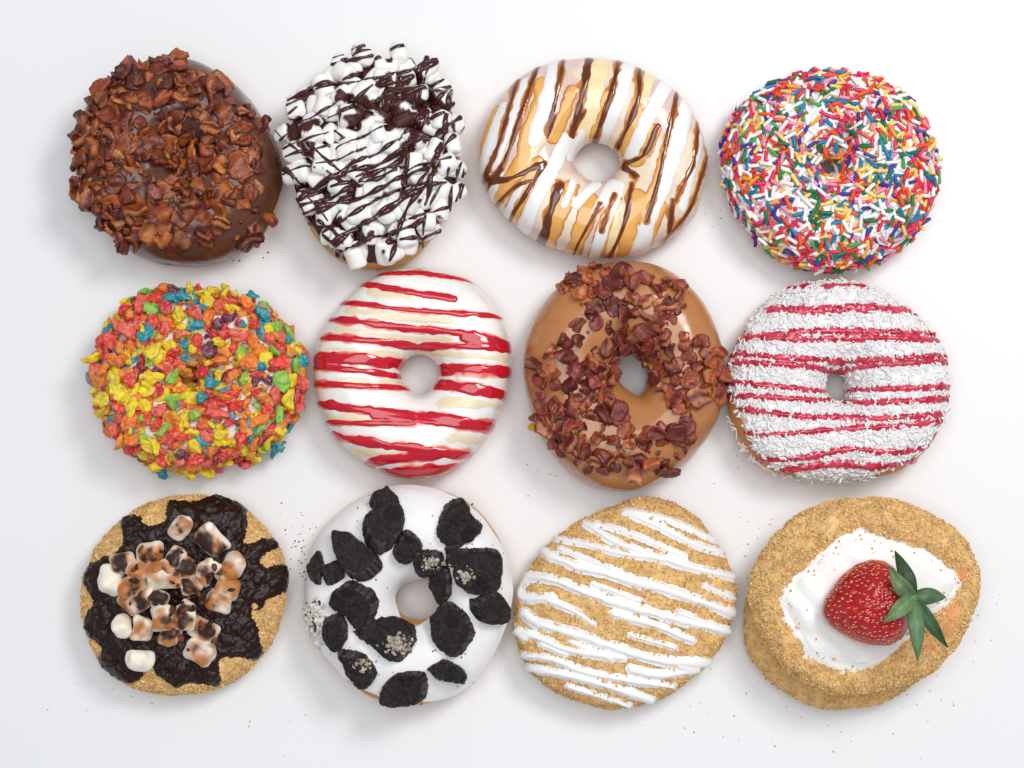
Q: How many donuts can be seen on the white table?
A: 12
